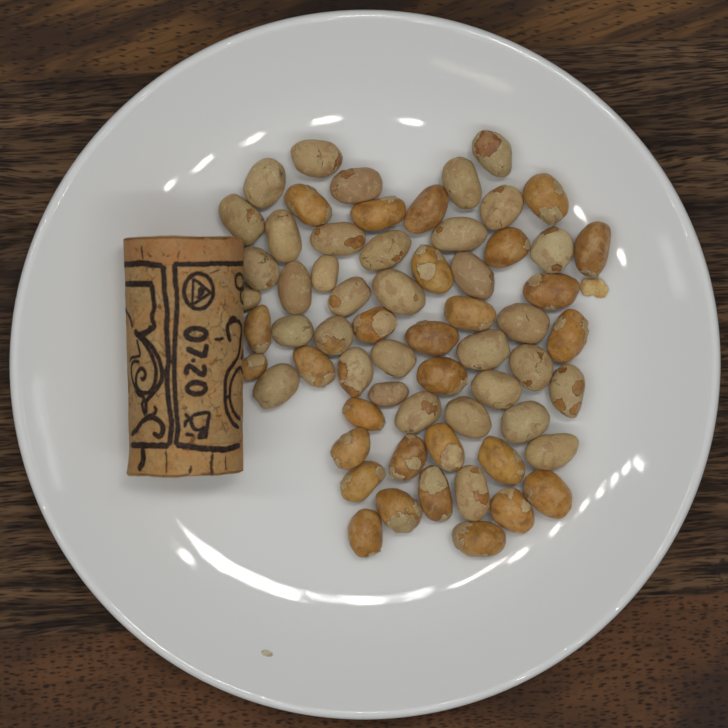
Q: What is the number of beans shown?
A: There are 63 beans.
